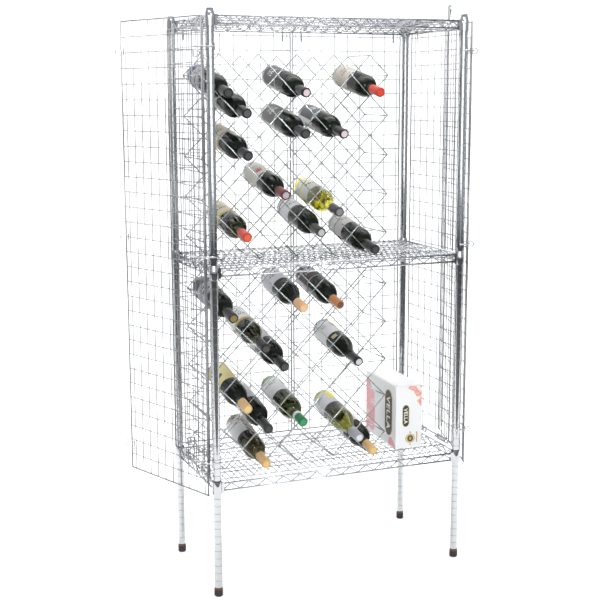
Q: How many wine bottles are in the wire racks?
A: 24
